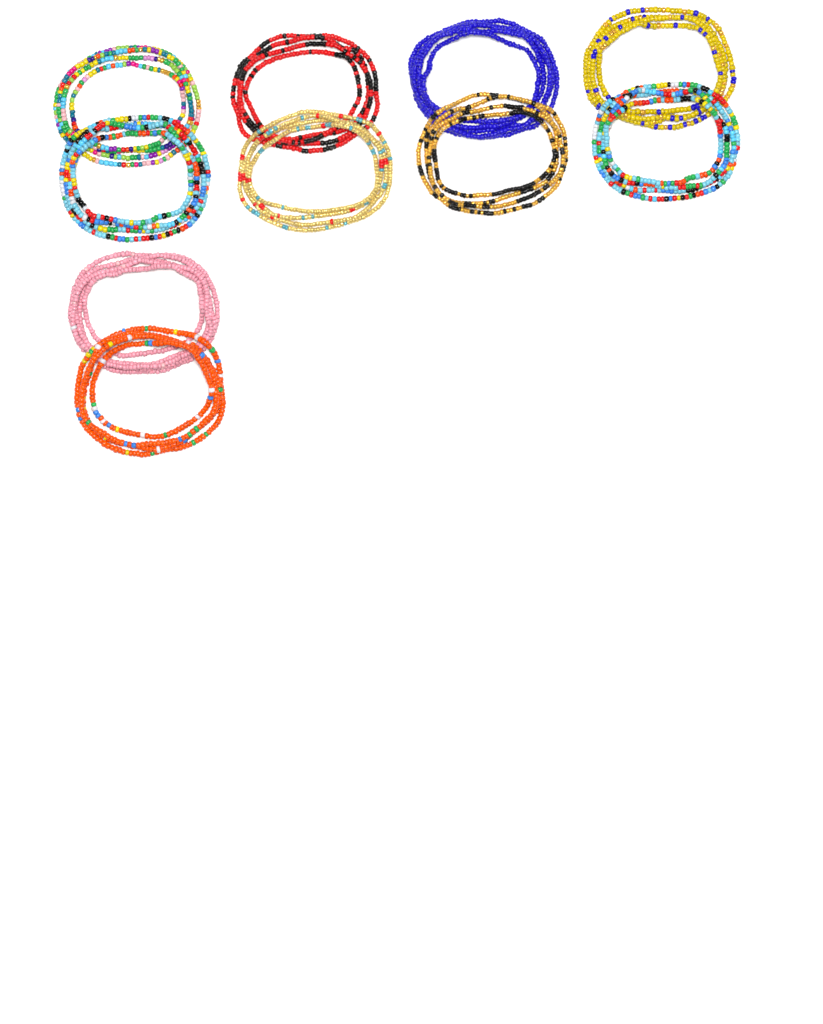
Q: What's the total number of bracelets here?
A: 10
